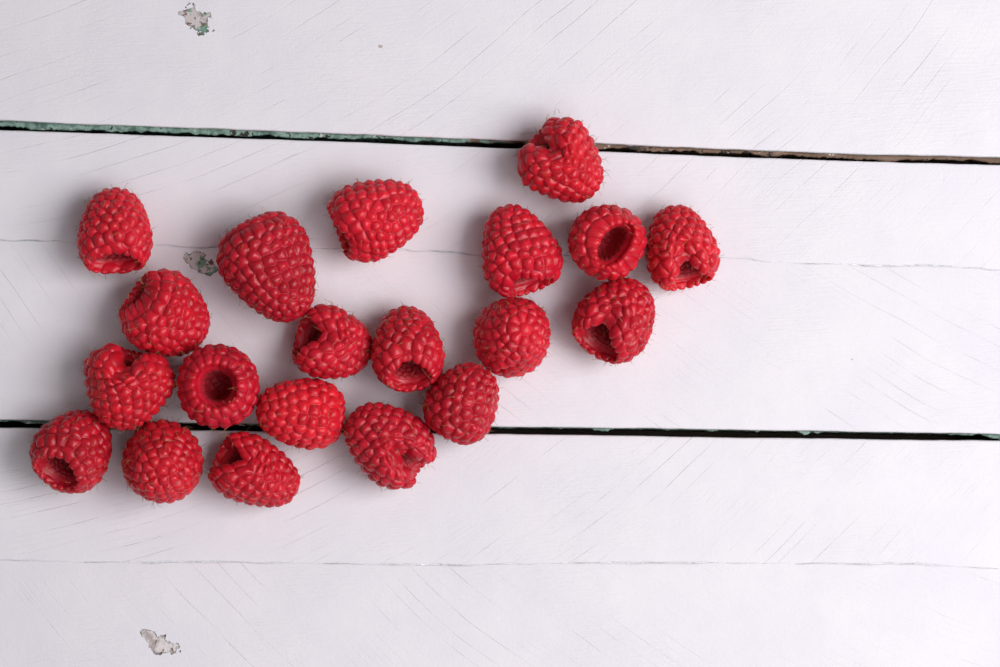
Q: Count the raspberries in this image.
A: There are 20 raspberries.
